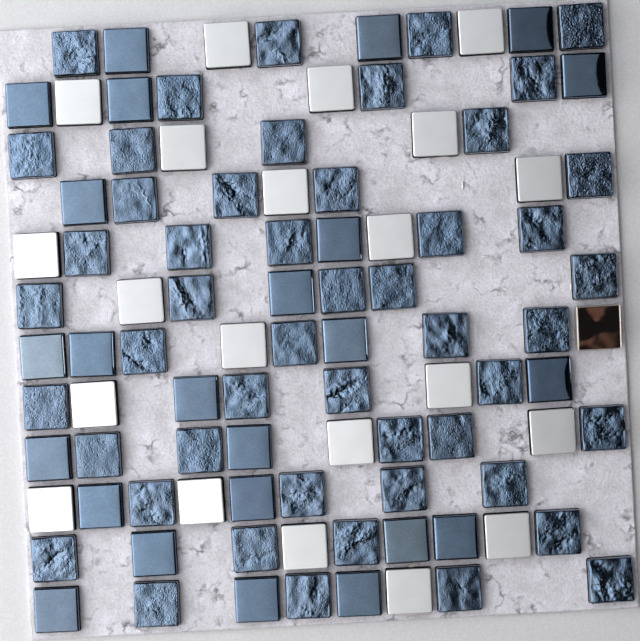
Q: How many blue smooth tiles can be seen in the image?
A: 24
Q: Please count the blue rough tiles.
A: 50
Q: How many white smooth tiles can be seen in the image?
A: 21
